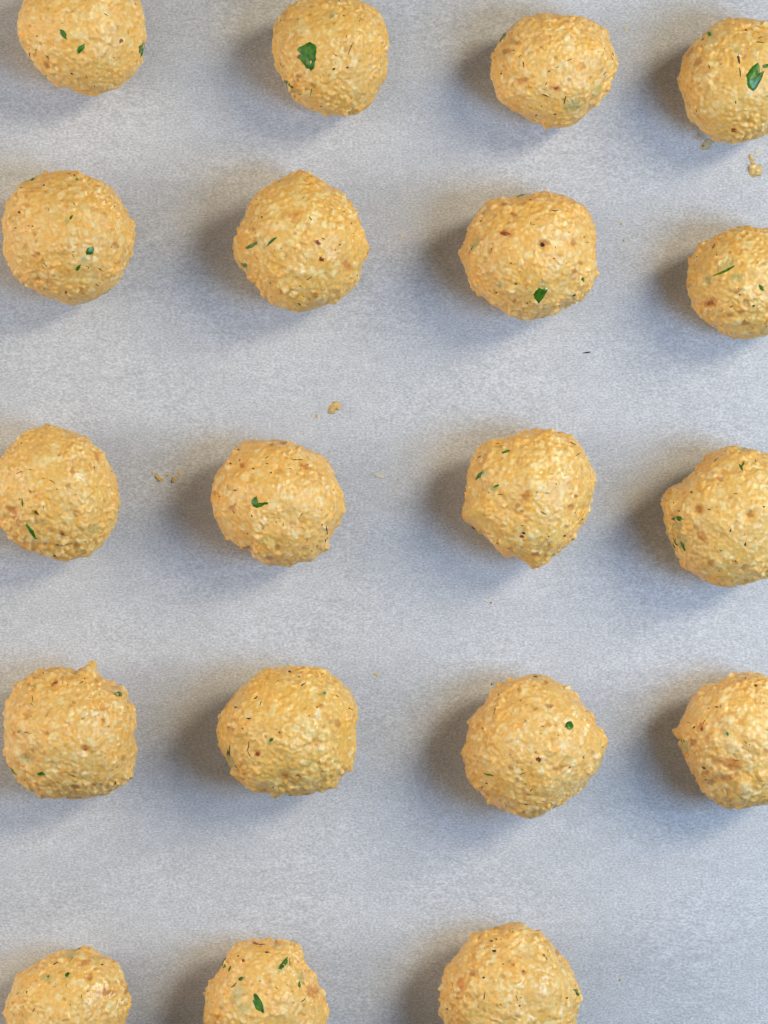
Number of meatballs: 19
